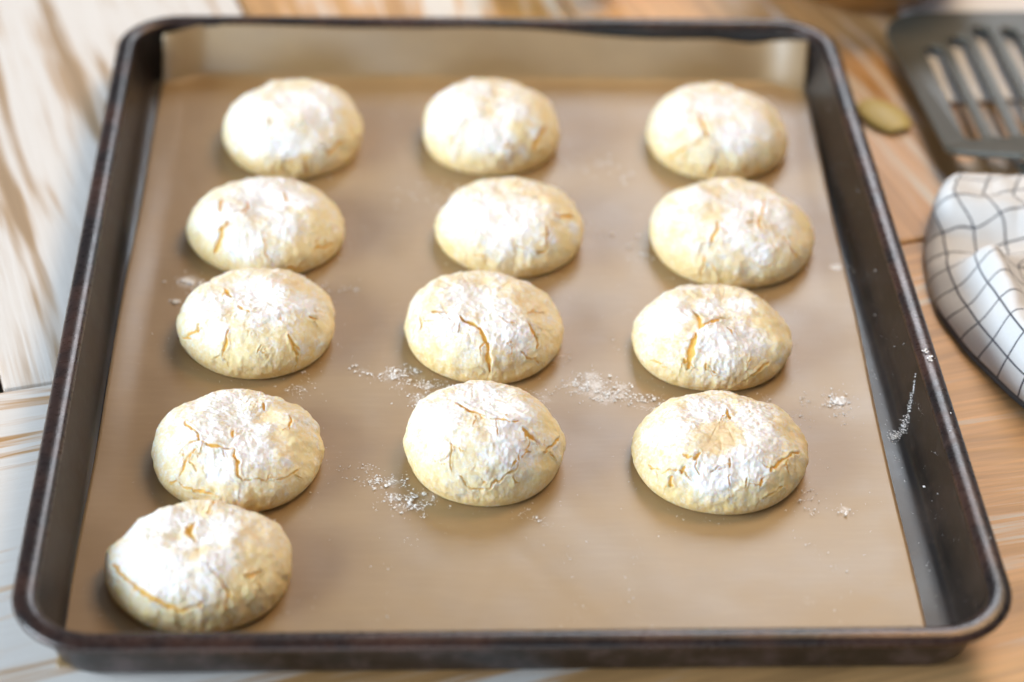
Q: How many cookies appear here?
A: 13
